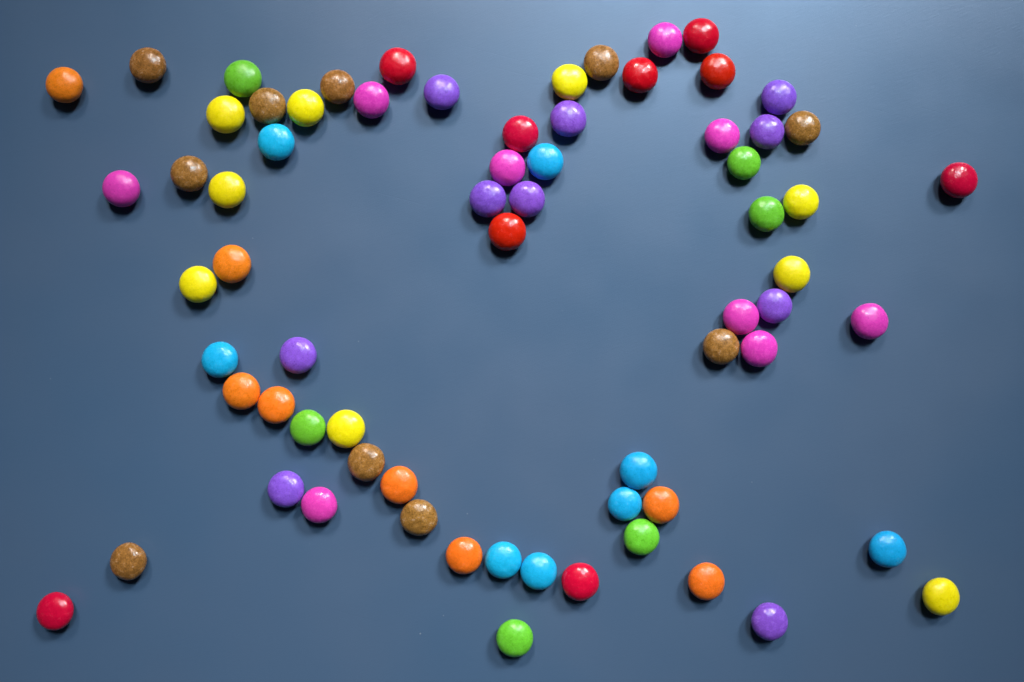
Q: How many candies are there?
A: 69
